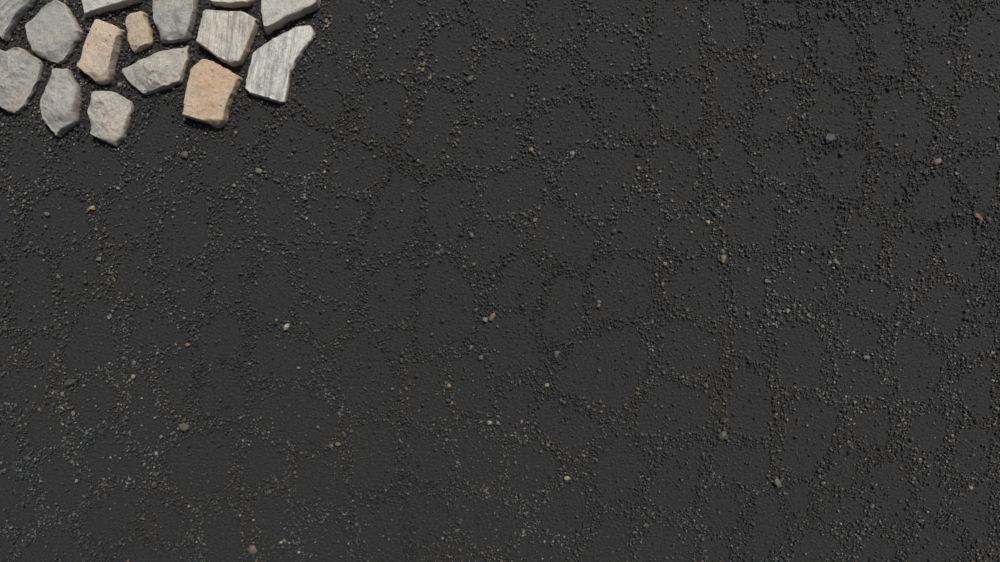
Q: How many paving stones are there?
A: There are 15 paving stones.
